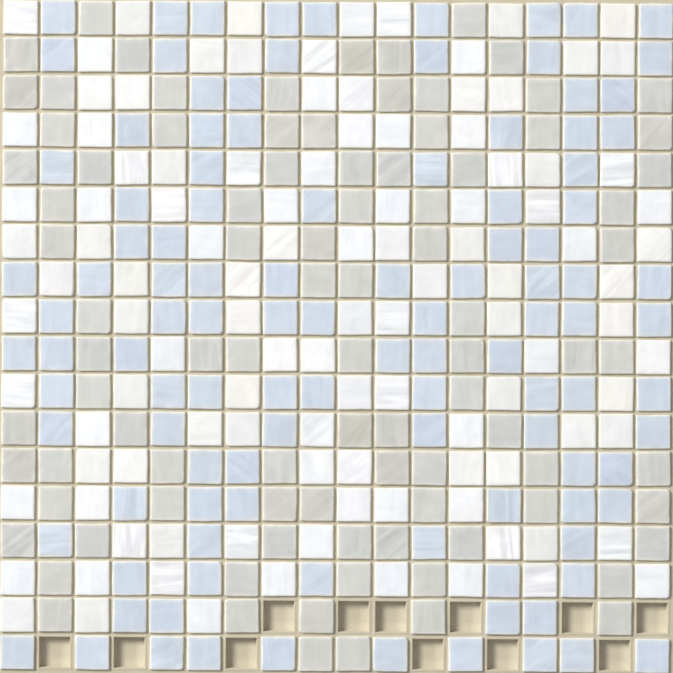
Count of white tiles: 110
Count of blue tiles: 111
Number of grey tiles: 91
